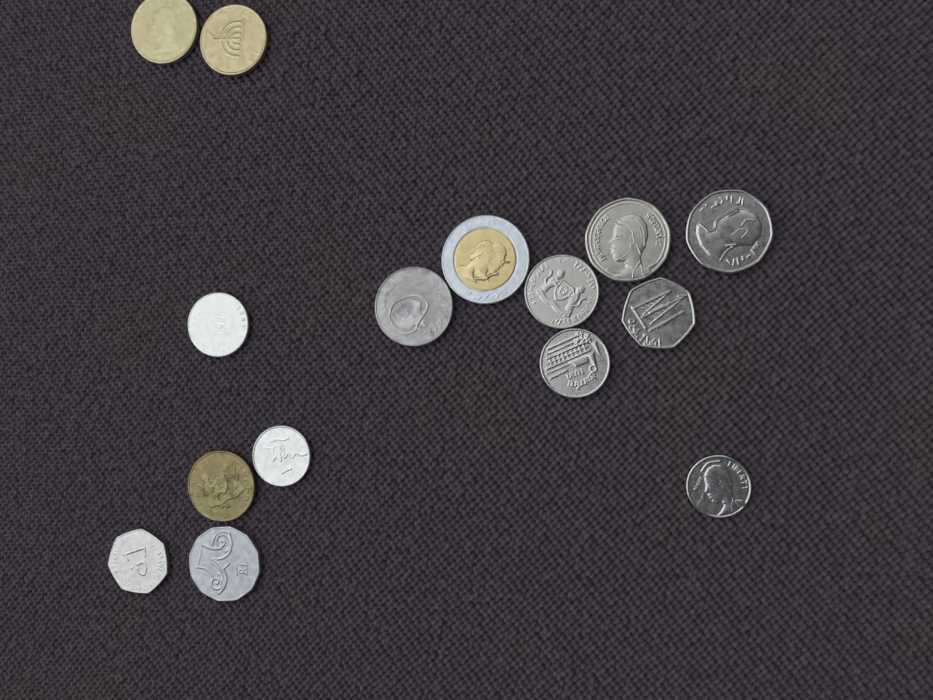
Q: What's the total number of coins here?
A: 15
